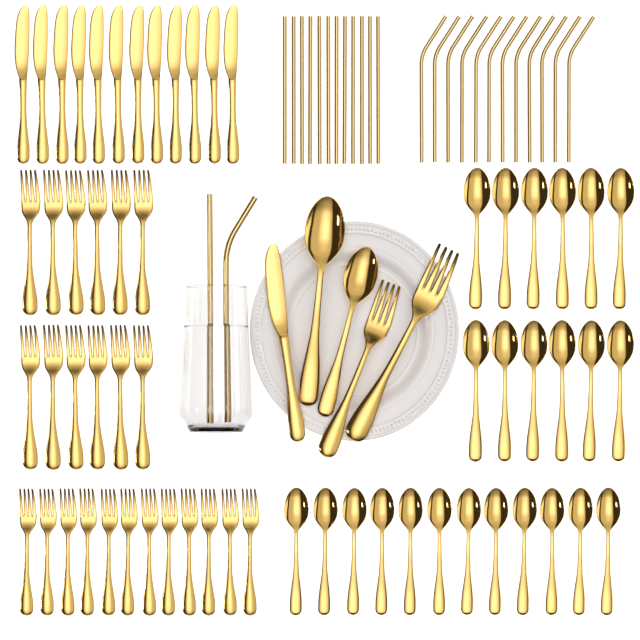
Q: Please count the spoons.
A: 26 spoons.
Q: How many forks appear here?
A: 26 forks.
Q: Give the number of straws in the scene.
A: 26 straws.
